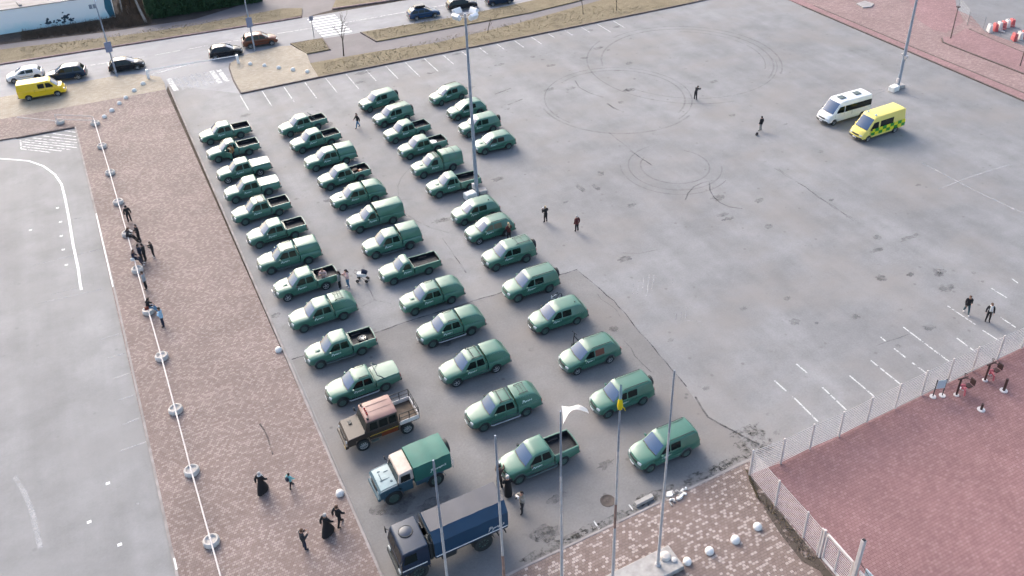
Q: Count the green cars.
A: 42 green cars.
